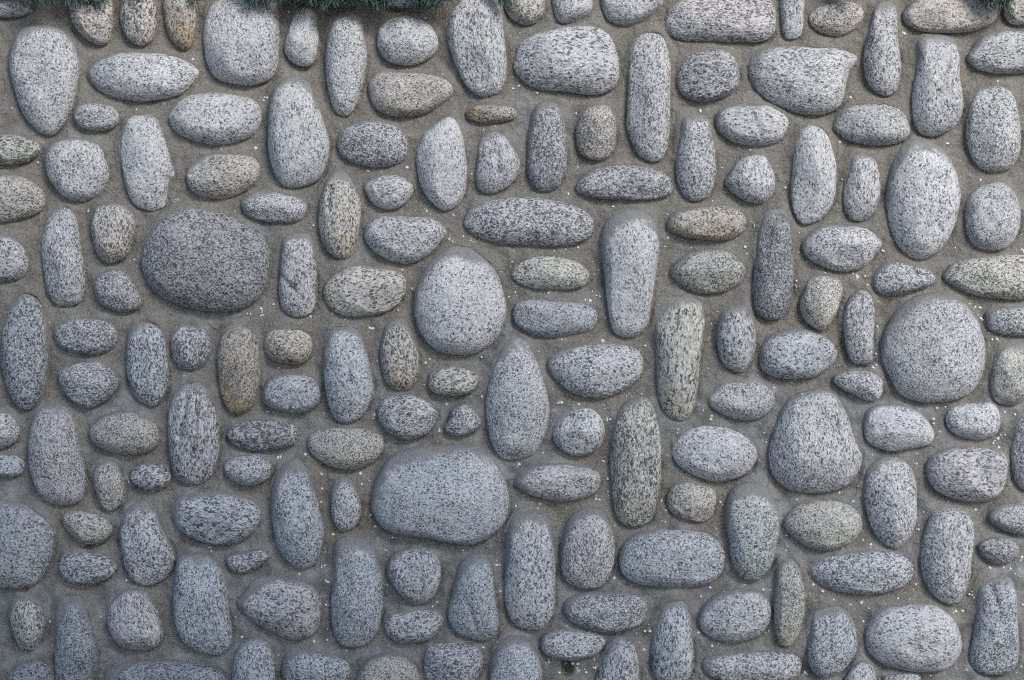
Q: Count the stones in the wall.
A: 166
